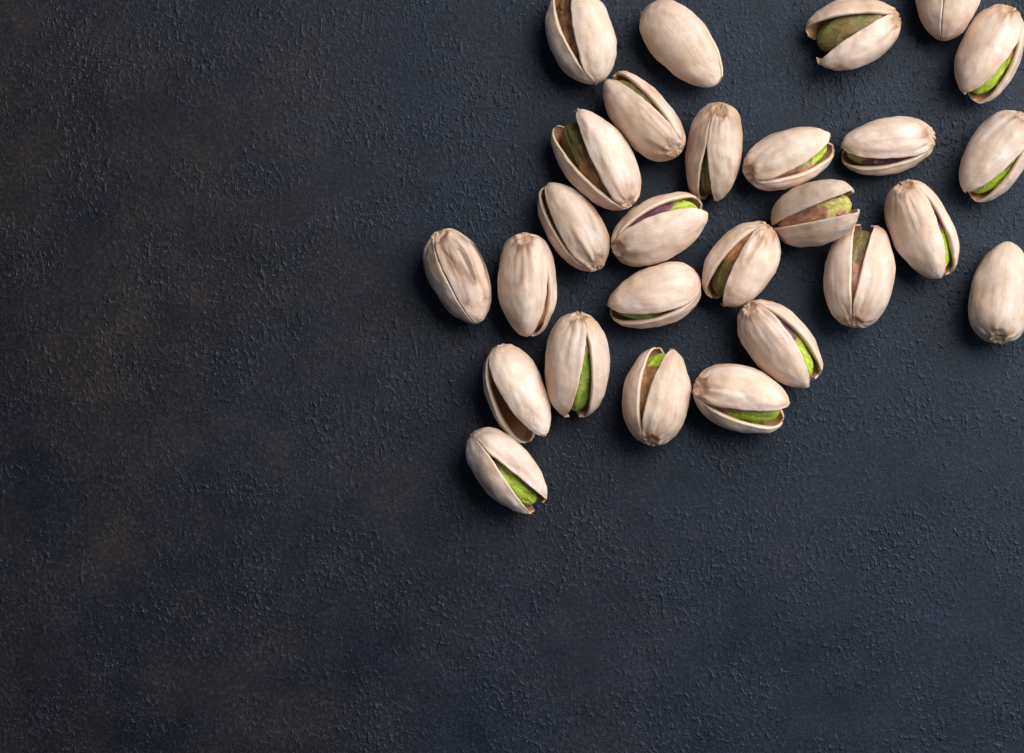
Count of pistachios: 27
